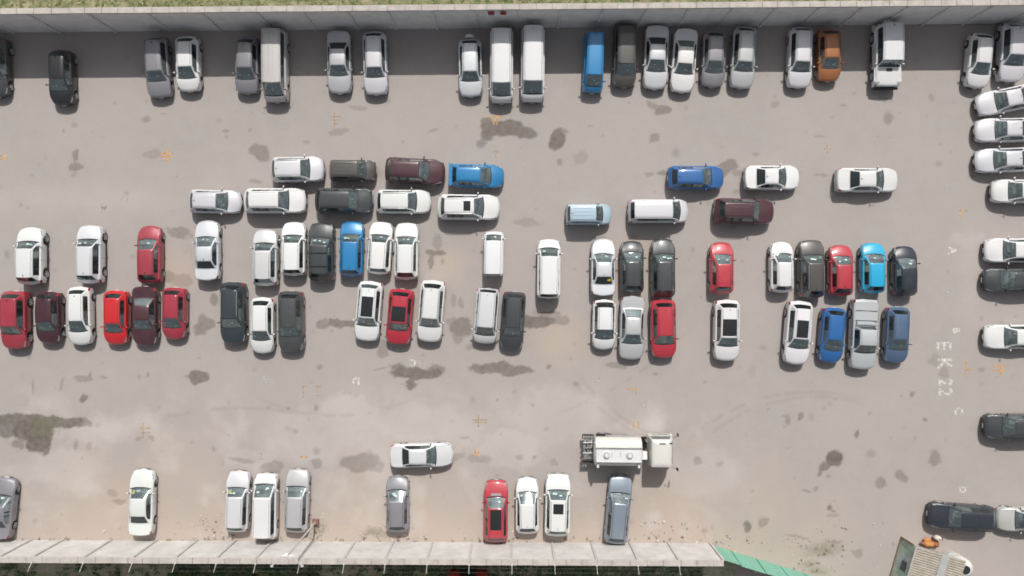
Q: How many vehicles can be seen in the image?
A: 102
